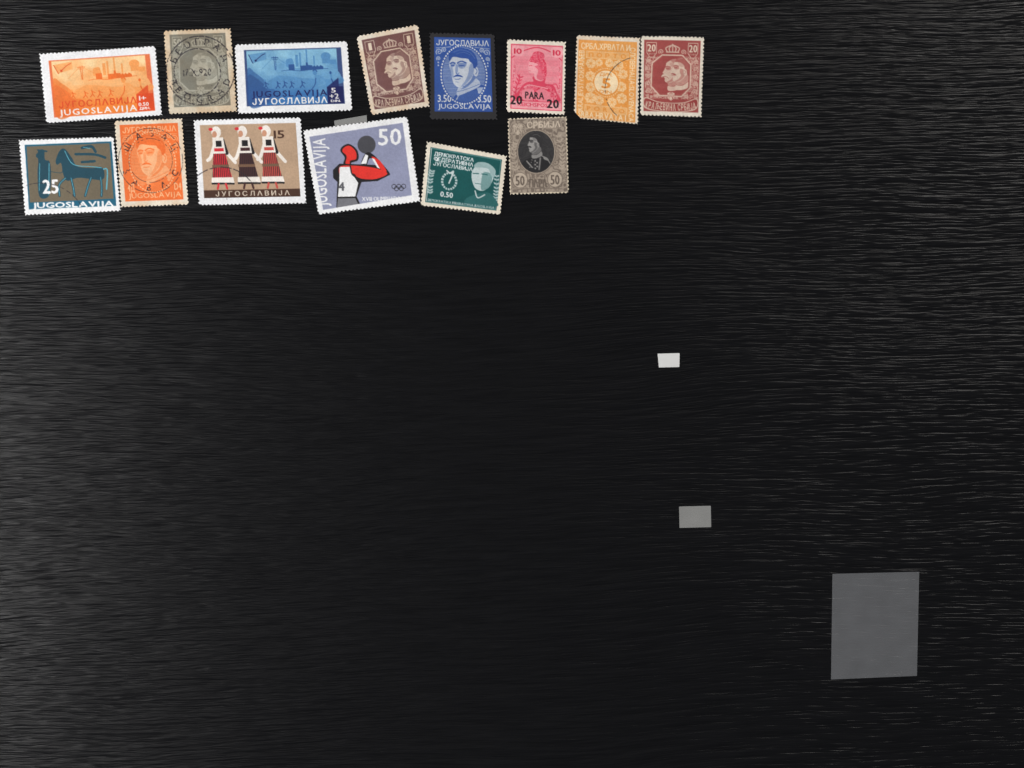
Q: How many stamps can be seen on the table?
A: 14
